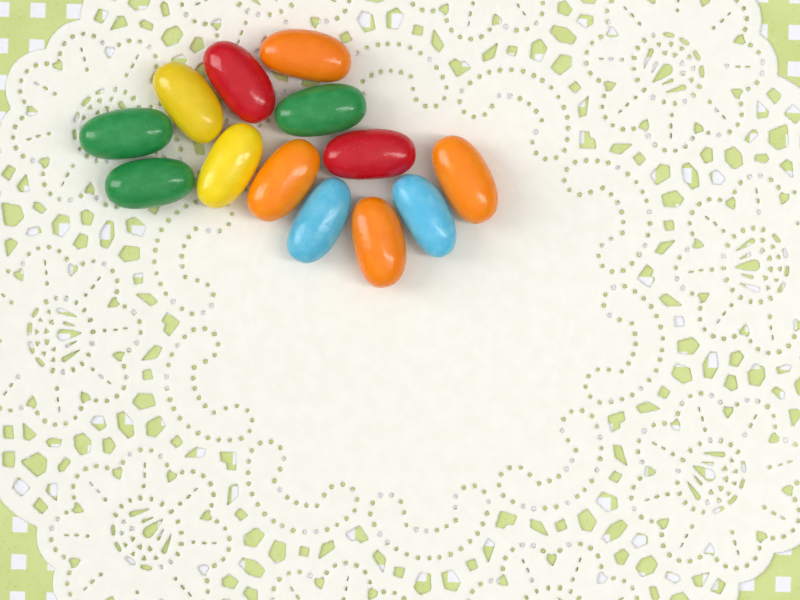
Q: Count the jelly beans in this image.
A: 13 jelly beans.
